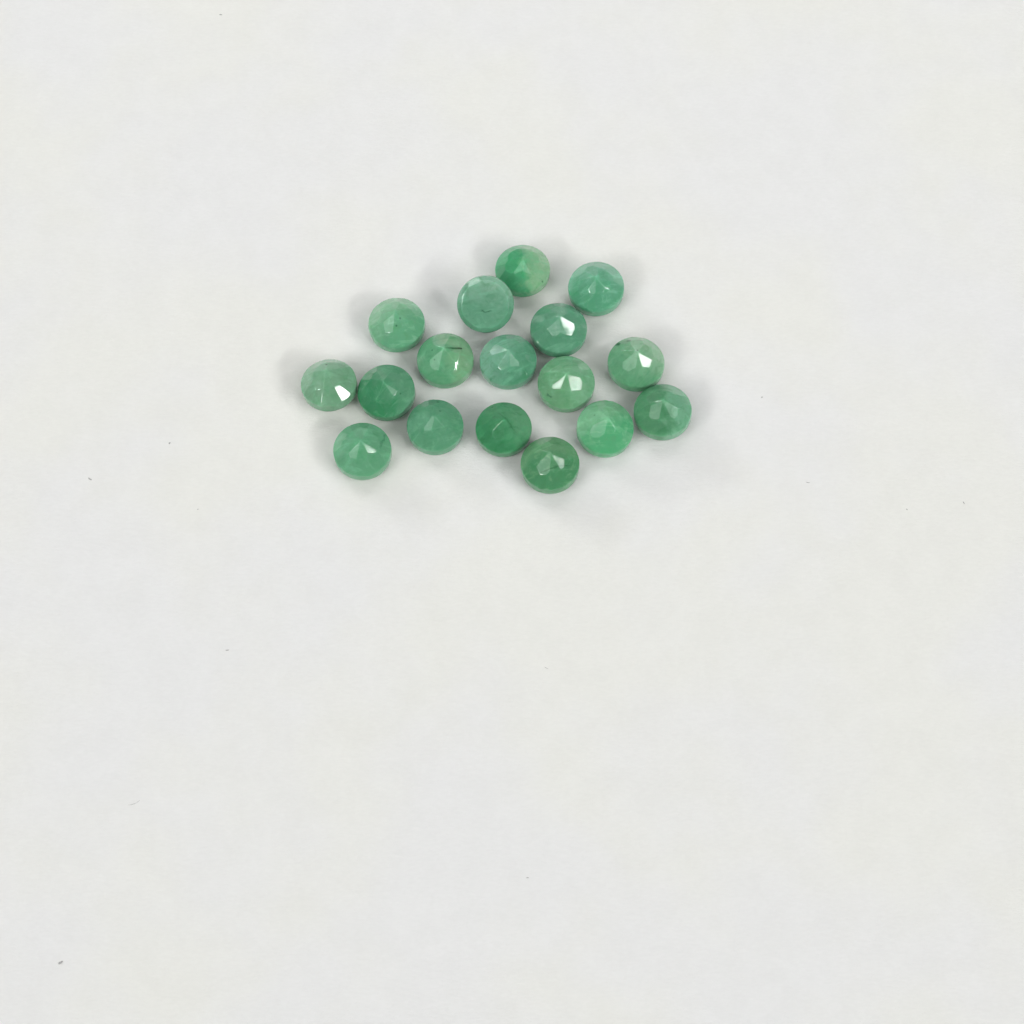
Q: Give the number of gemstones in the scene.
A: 17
